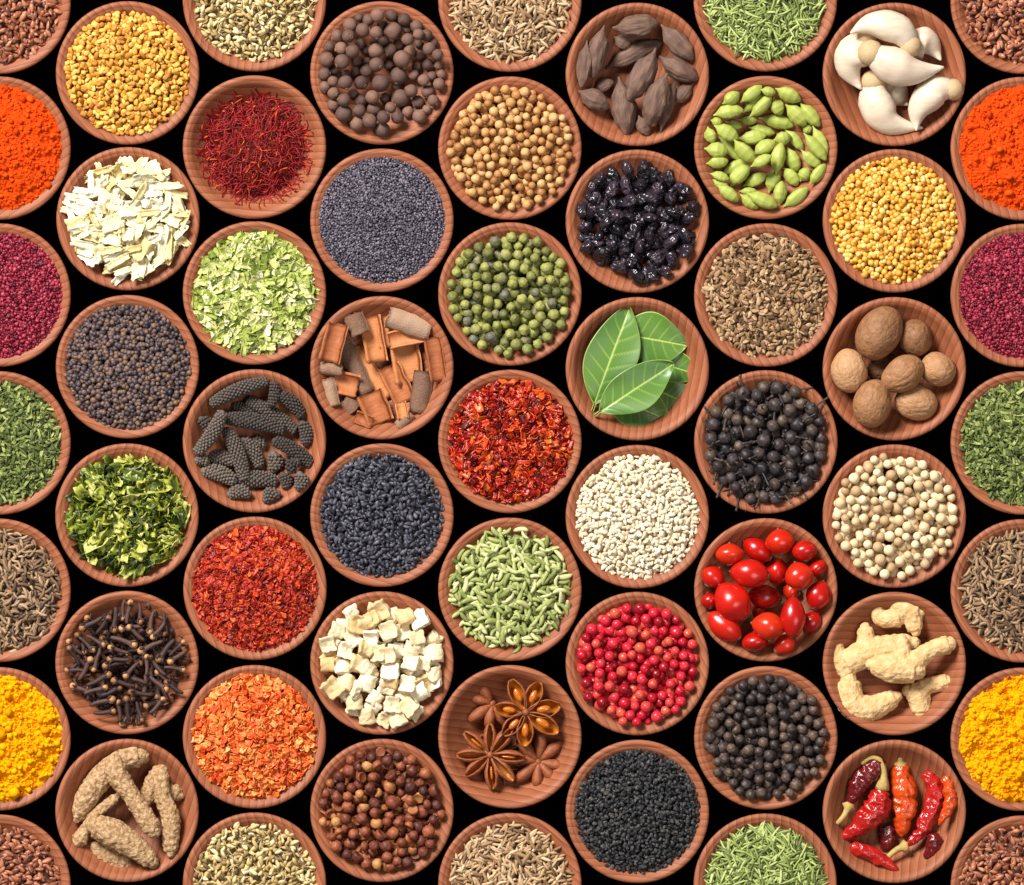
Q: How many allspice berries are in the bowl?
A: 84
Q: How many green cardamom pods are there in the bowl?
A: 47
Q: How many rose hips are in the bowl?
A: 21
